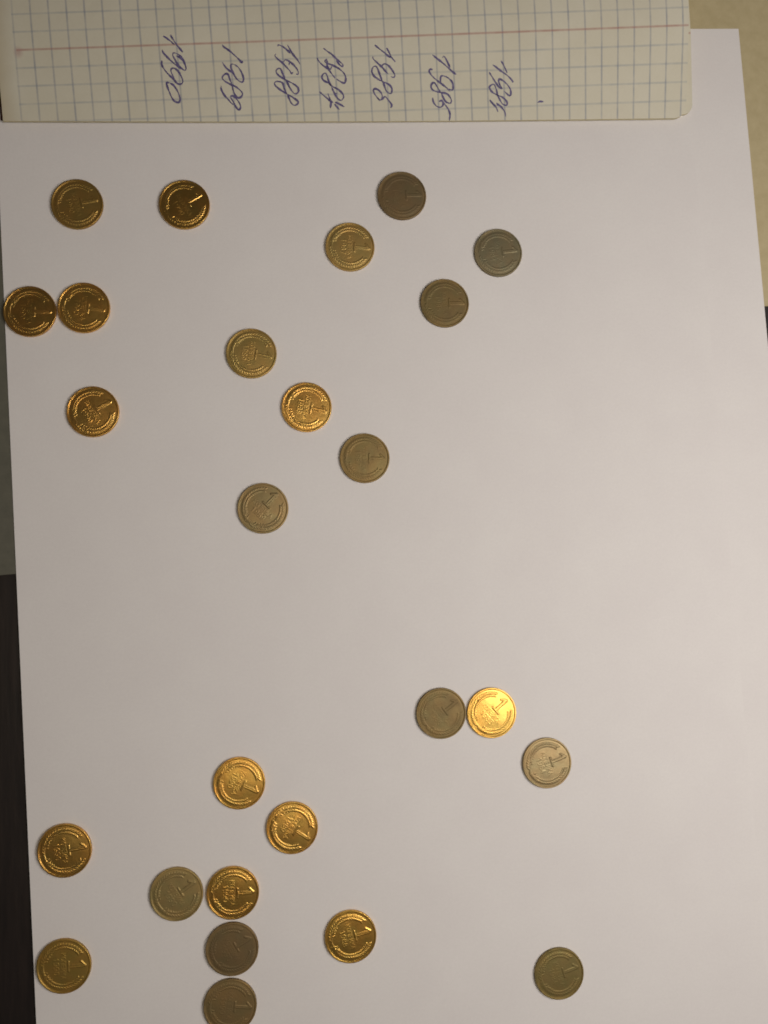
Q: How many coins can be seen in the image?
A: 26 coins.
